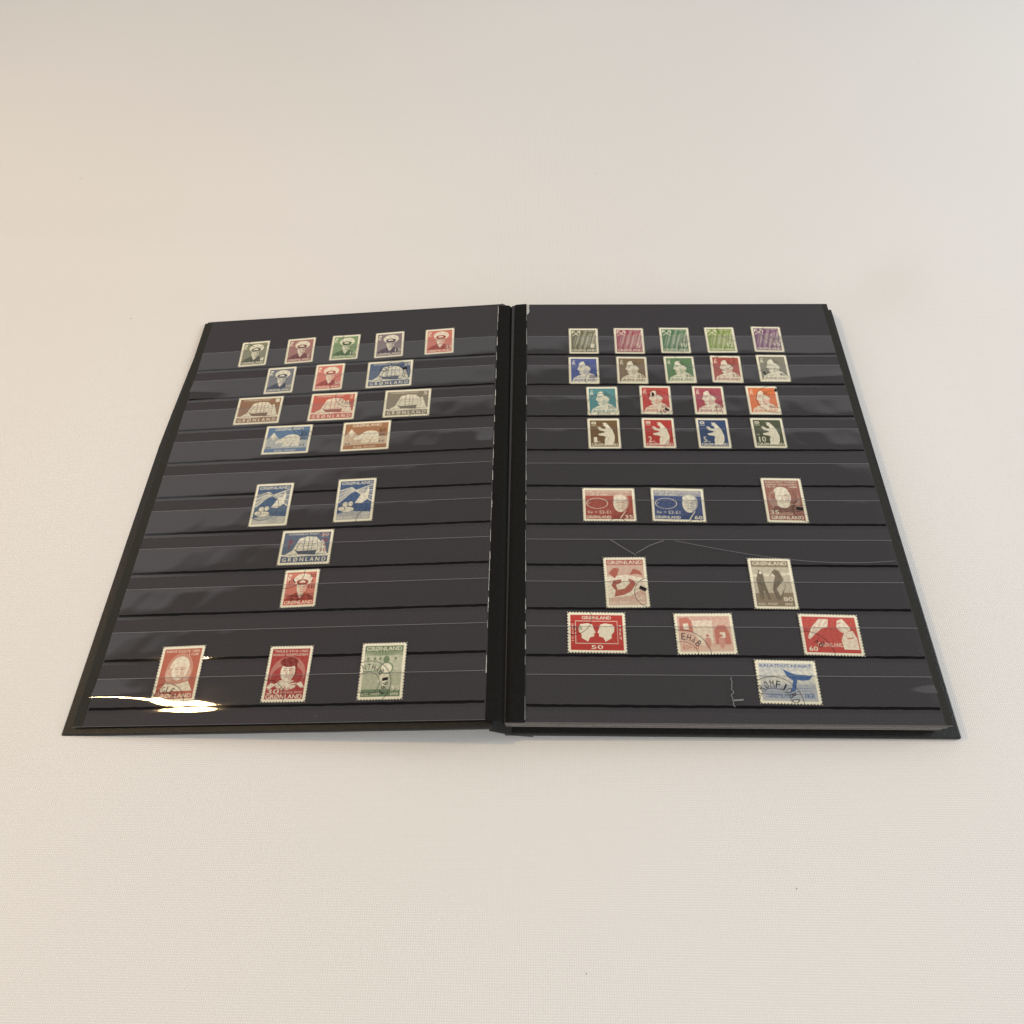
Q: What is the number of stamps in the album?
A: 47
